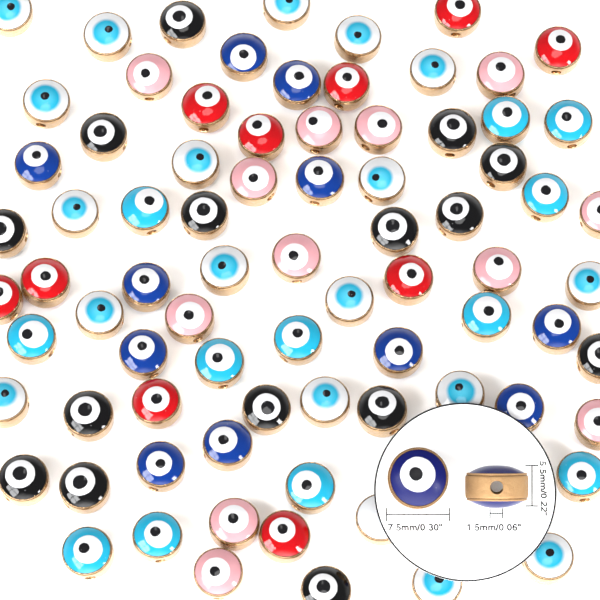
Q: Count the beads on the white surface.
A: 81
